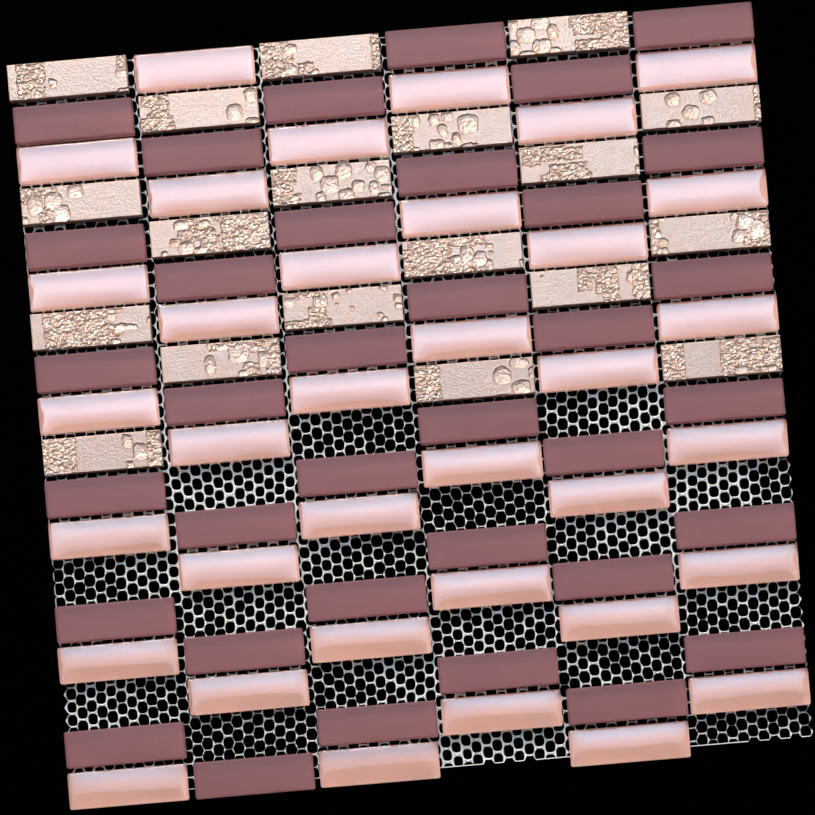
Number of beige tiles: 19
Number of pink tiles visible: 36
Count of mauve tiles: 36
